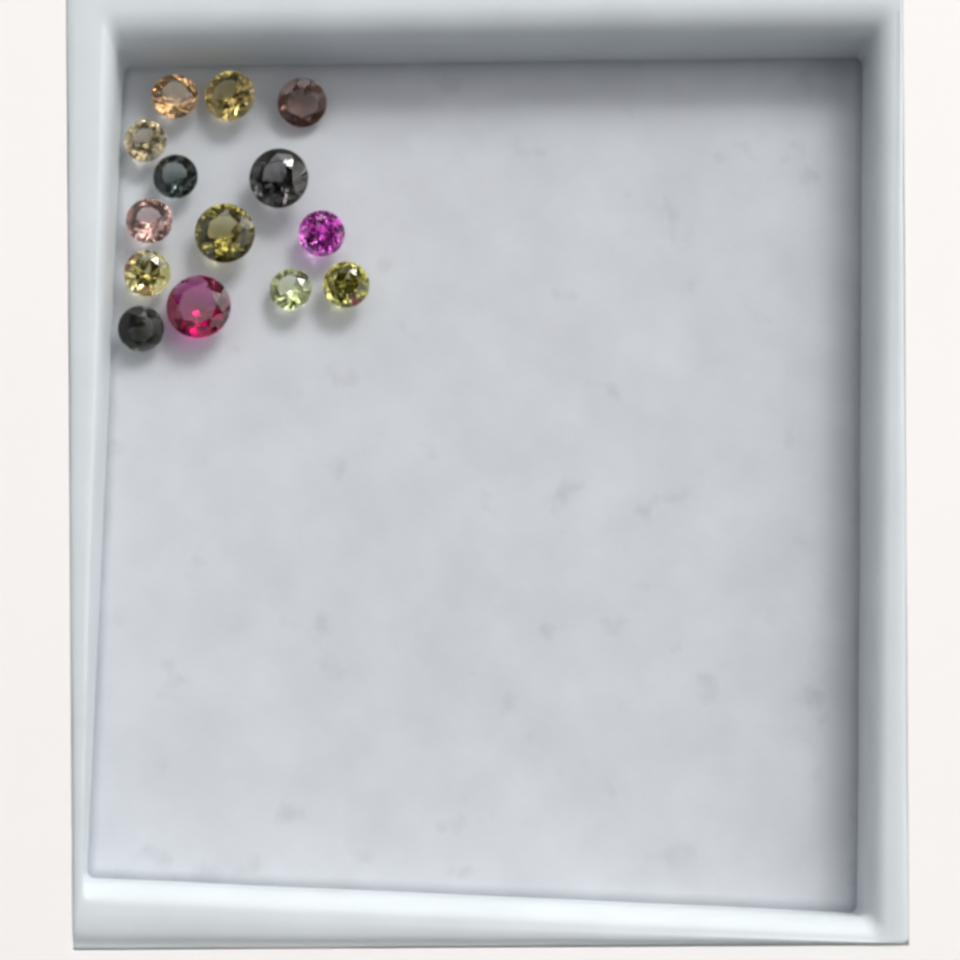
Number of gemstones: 14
